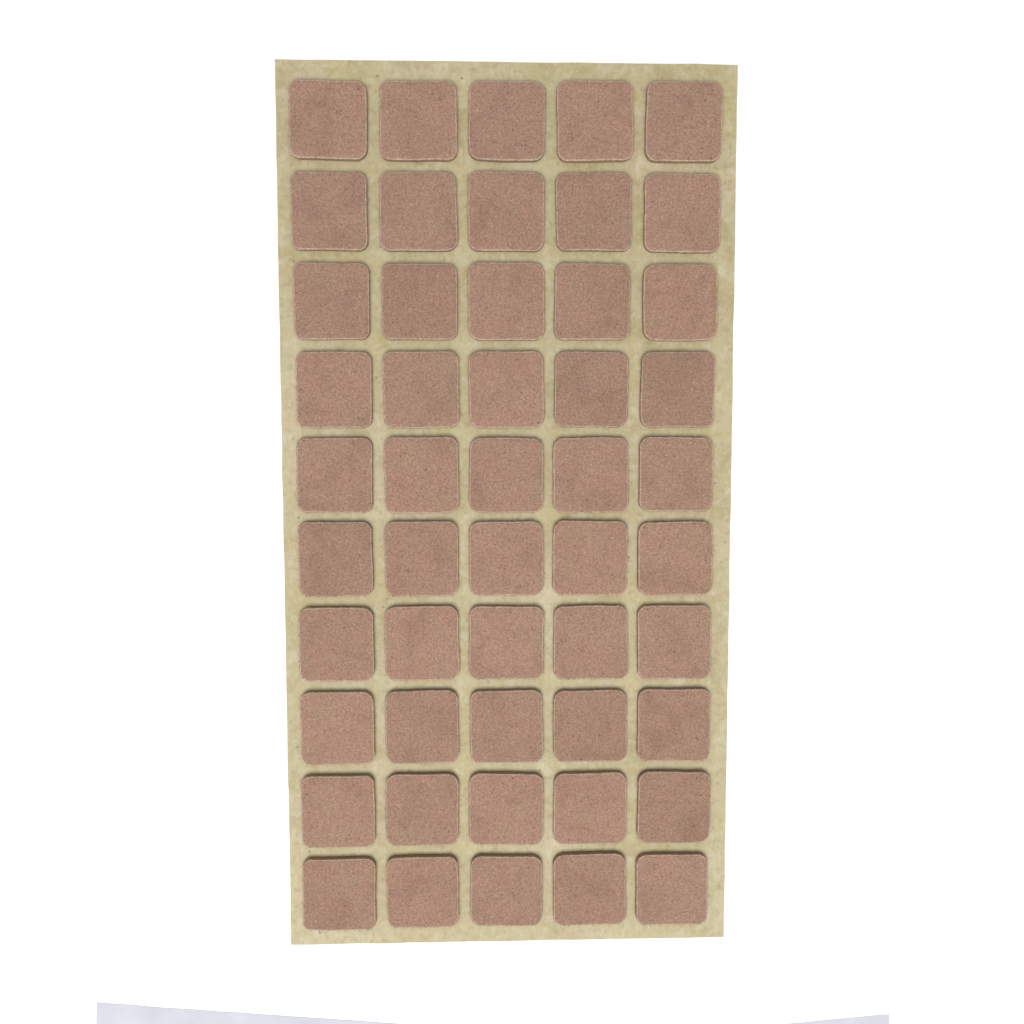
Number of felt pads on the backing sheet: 50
